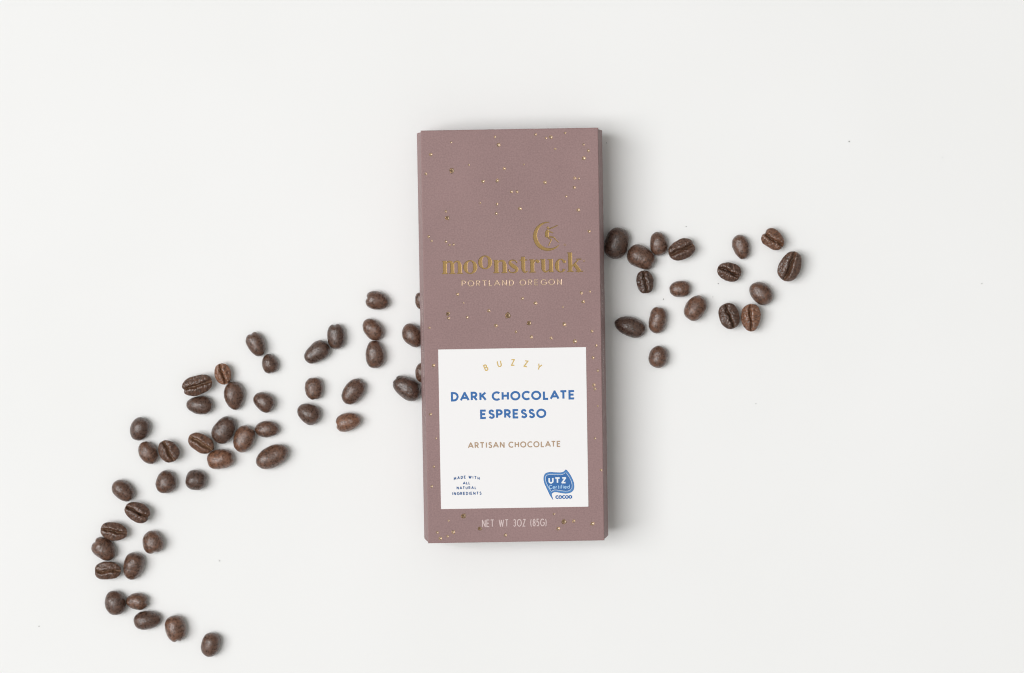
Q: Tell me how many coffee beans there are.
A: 60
